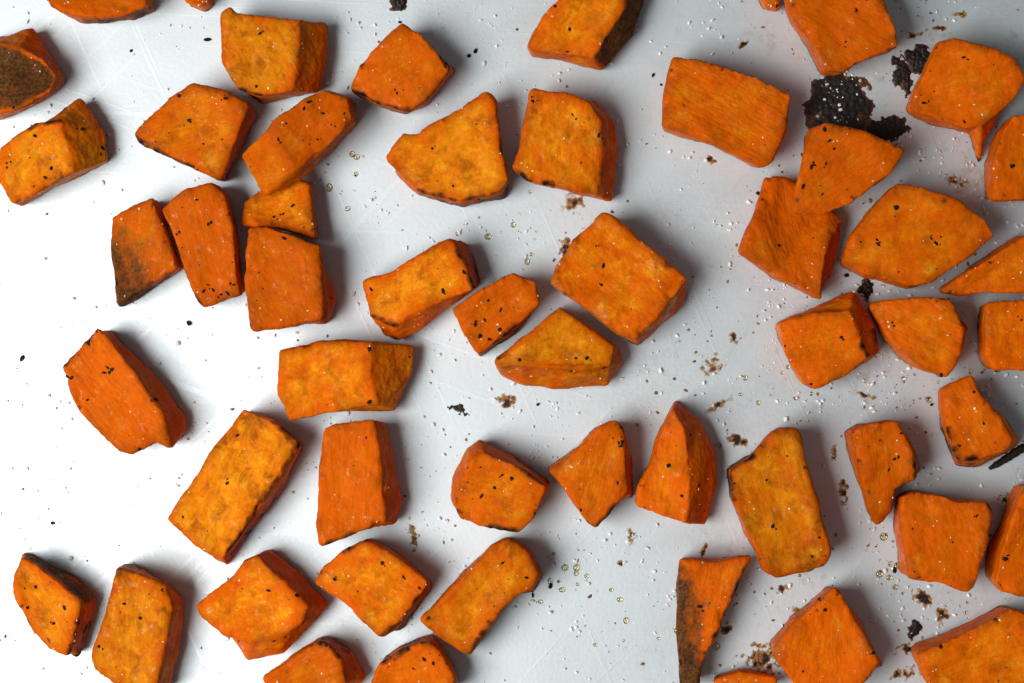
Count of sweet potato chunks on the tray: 54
